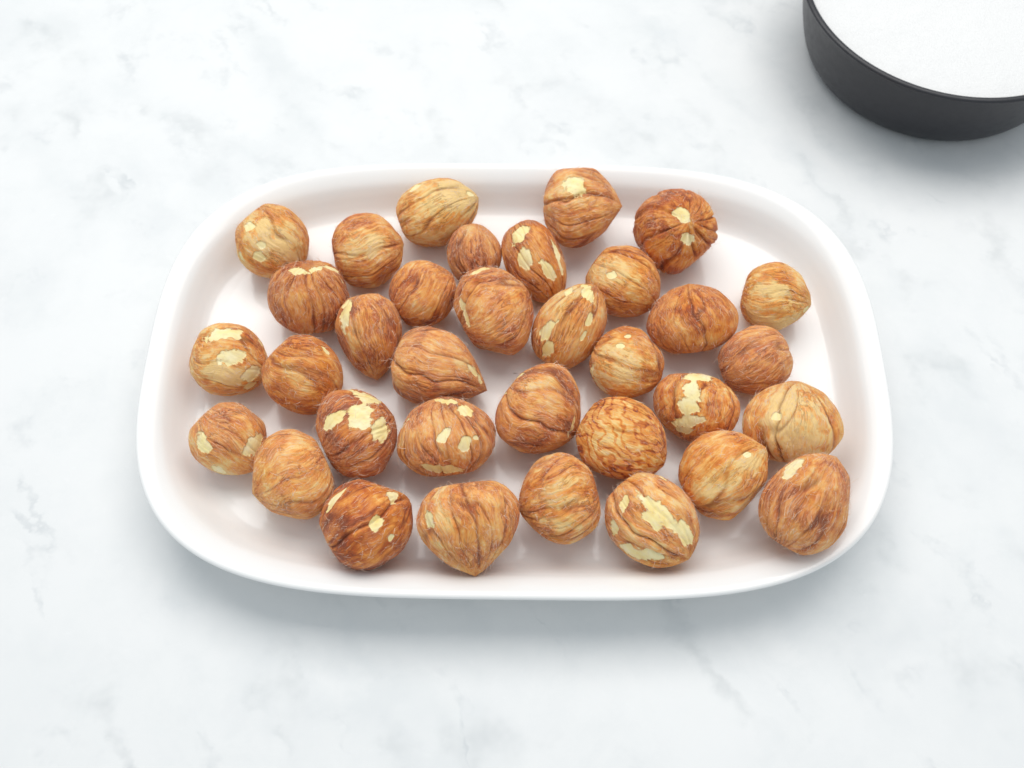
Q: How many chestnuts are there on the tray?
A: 34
